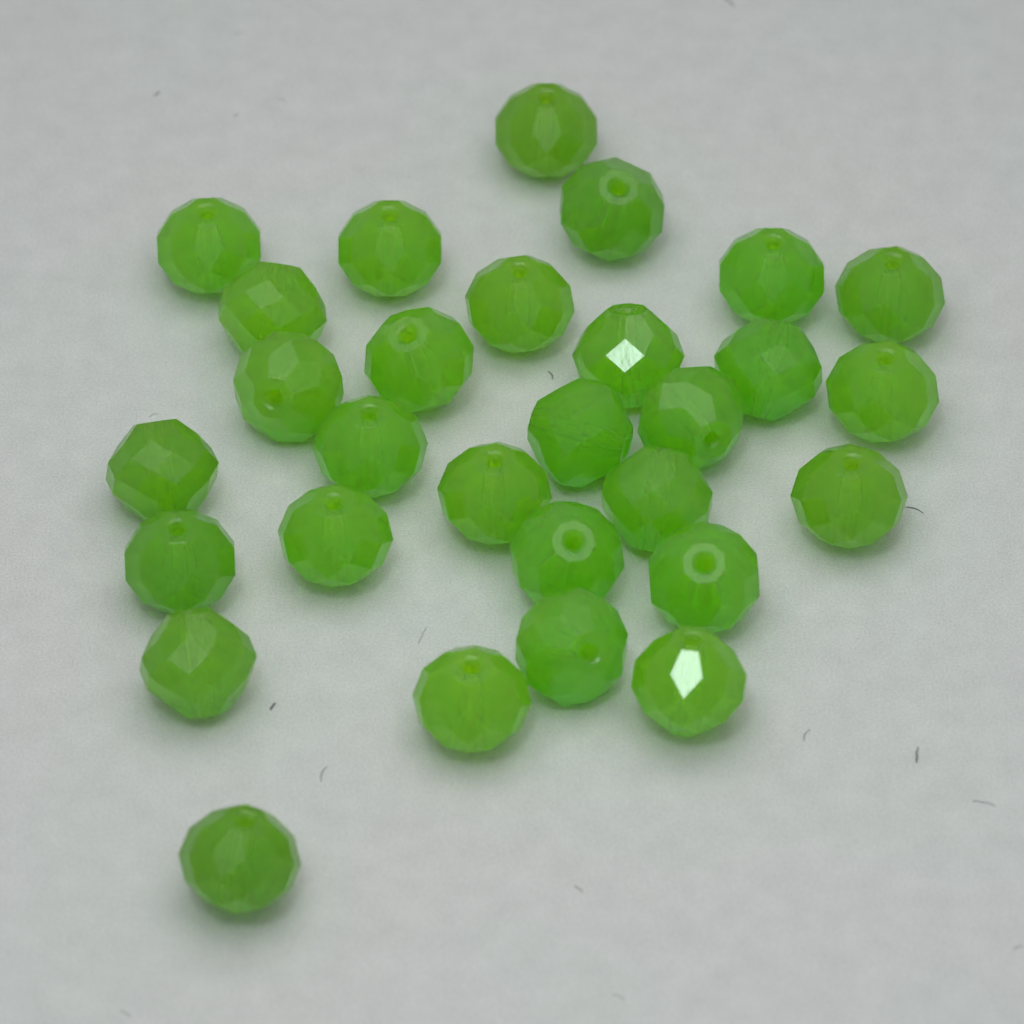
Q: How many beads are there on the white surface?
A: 29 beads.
